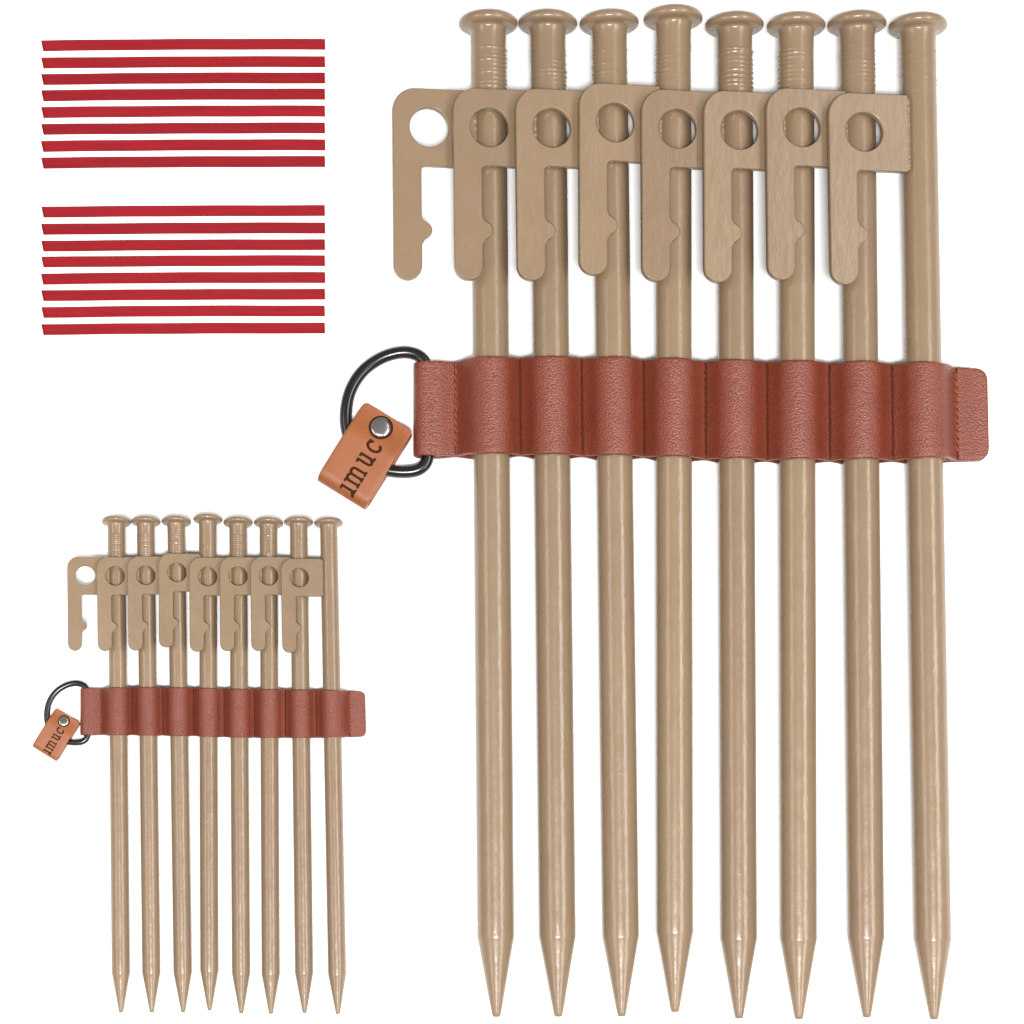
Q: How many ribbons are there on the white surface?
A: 16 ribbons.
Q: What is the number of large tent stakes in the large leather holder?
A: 8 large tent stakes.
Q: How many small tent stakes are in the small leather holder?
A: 8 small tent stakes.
